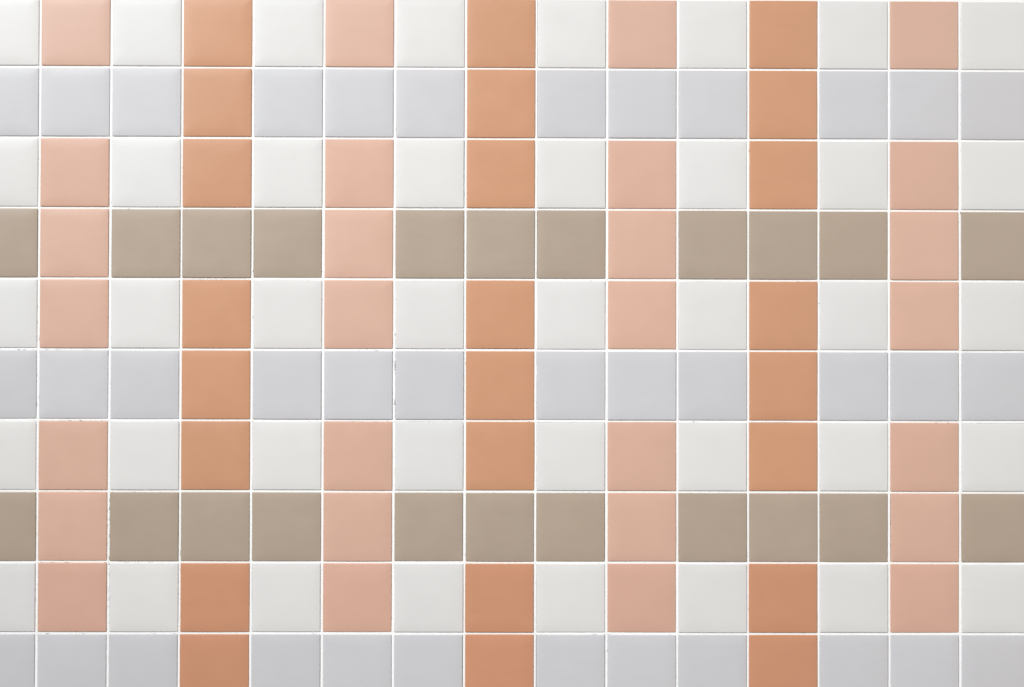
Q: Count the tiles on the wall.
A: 150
